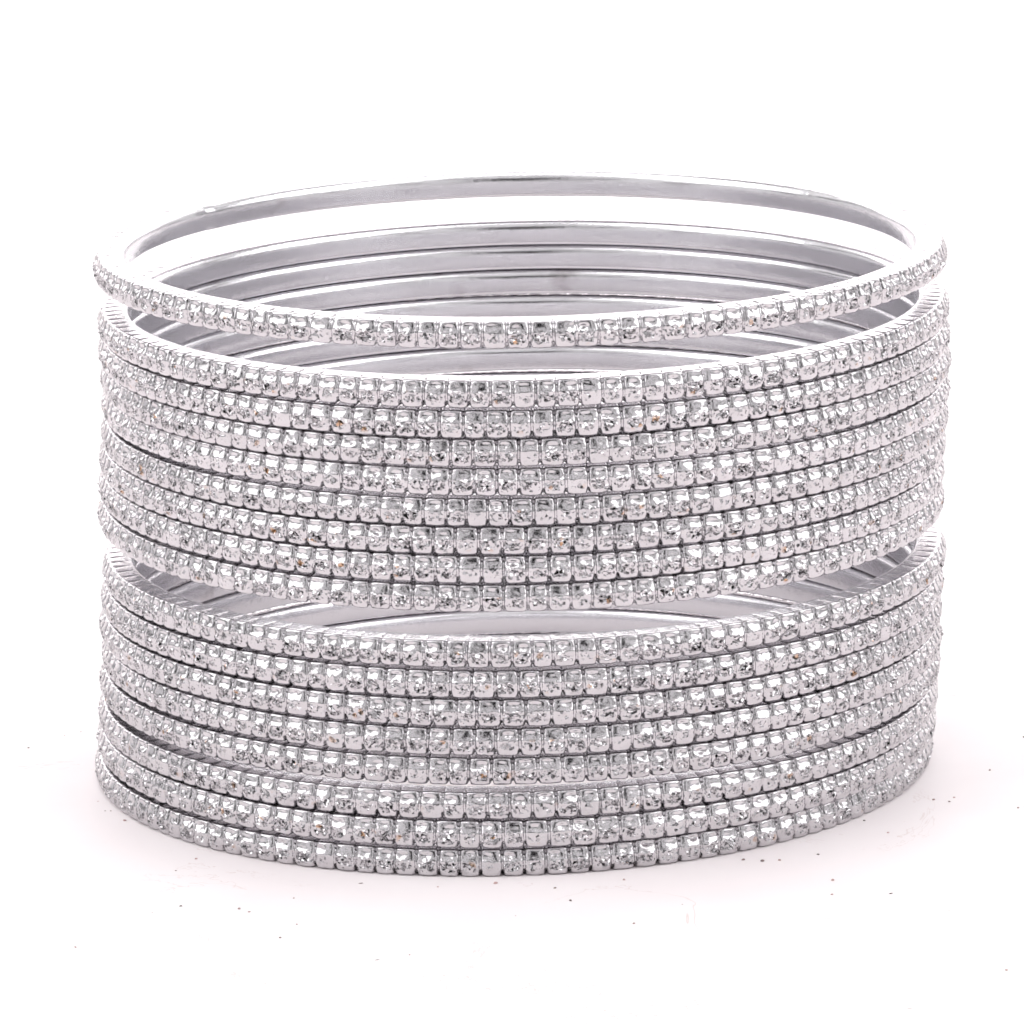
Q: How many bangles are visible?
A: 17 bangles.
